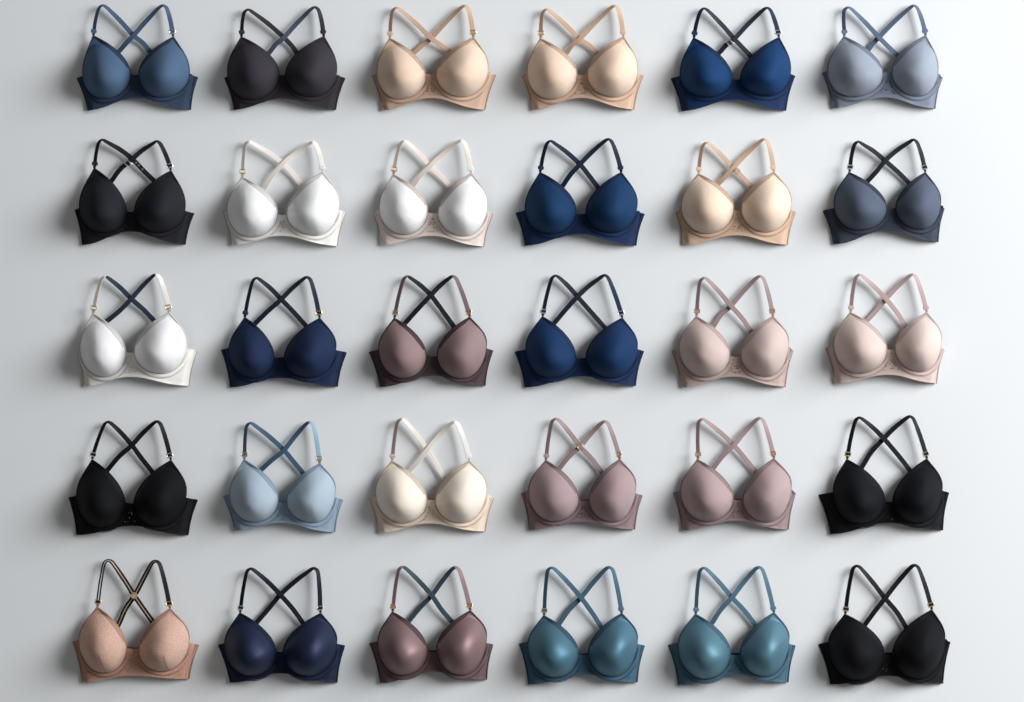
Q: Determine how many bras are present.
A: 30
